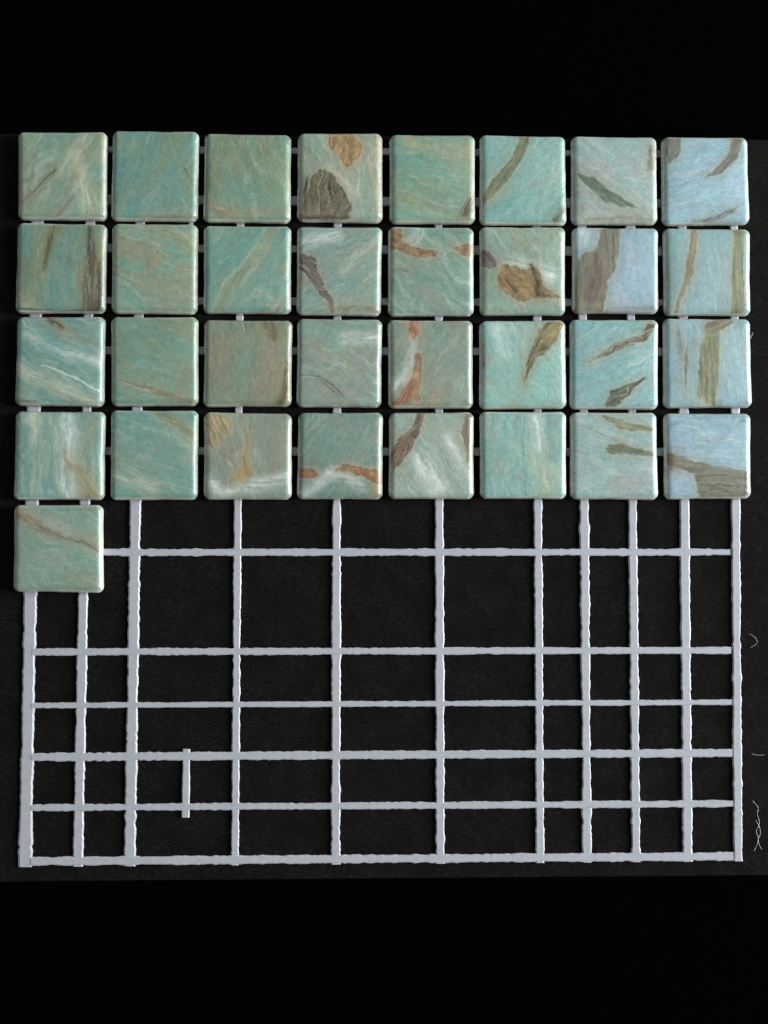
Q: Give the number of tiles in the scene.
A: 33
